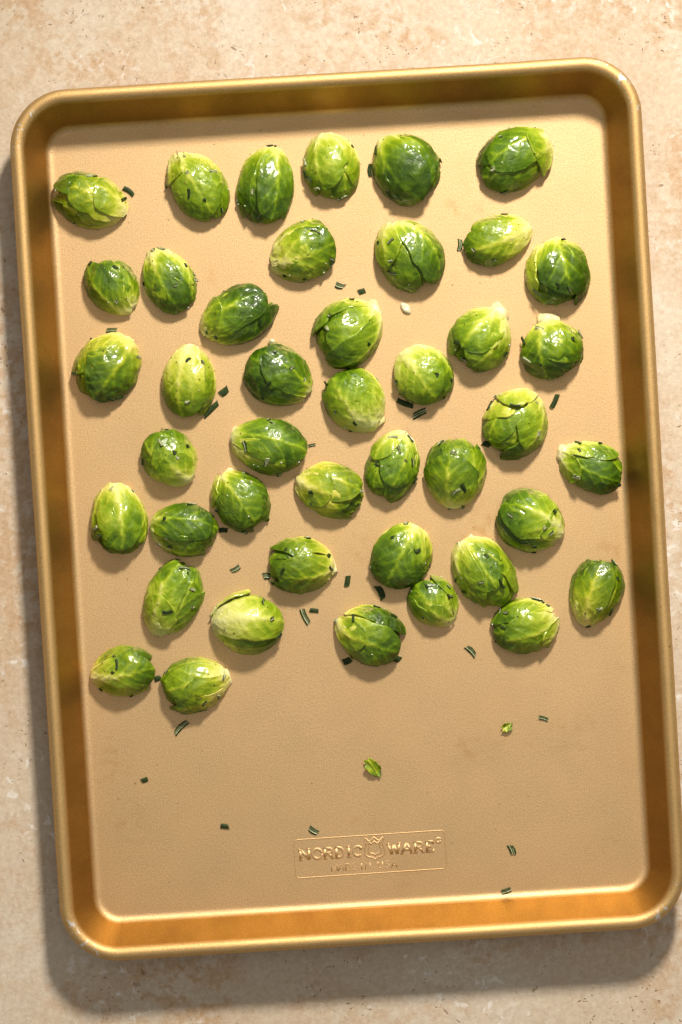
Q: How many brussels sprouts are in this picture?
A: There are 43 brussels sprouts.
